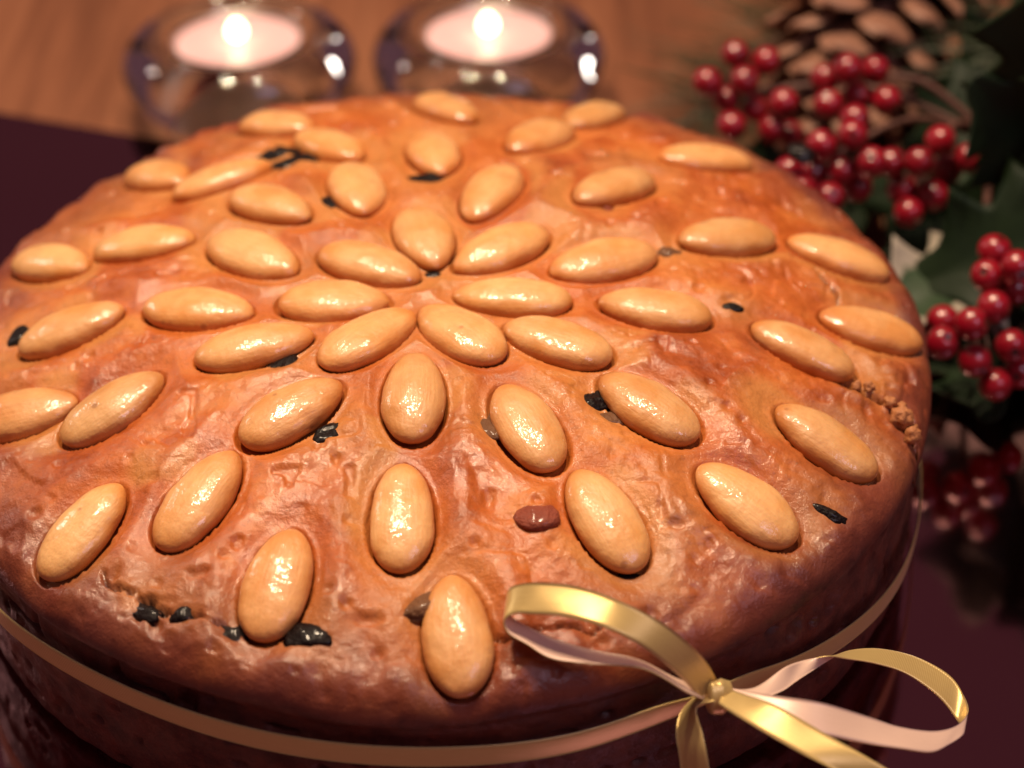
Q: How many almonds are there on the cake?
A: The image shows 47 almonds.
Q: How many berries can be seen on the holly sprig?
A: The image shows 46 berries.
